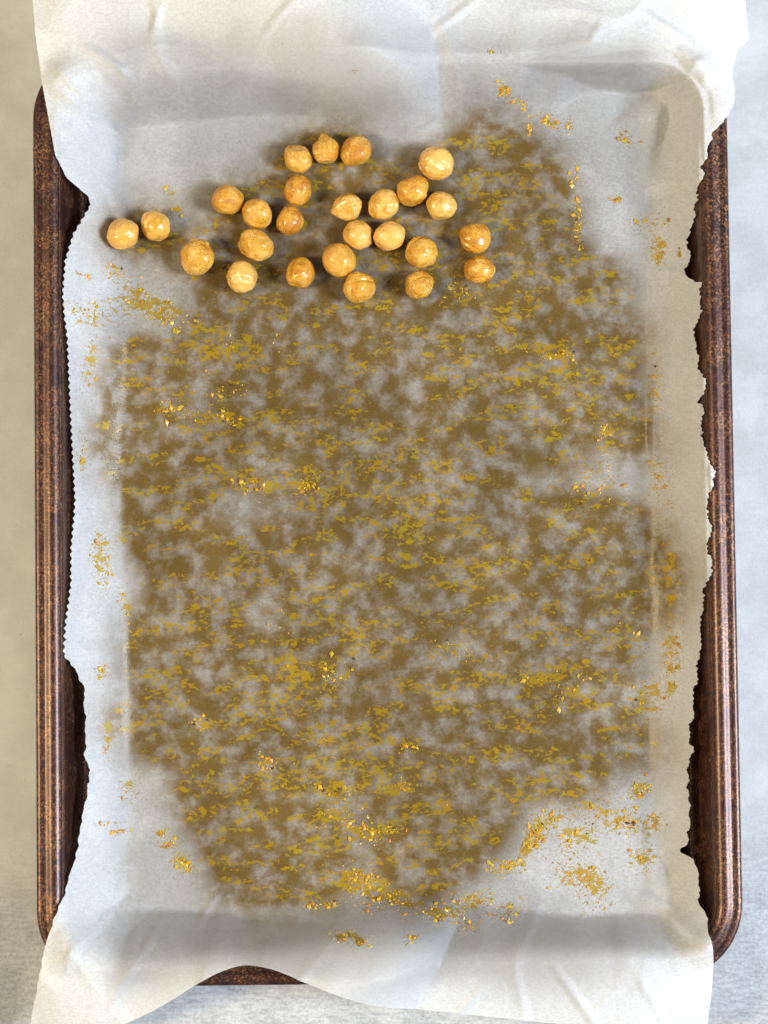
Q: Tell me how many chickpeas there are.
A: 26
